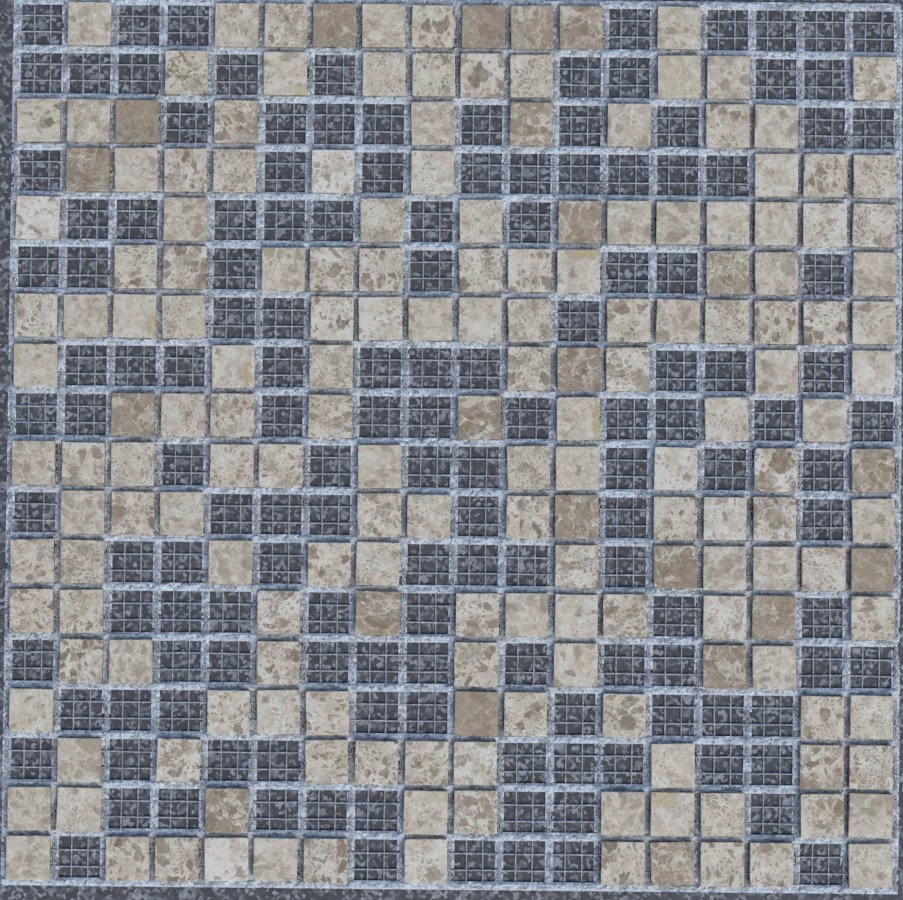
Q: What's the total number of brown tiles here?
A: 22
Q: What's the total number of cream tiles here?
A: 159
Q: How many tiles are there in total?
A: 181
